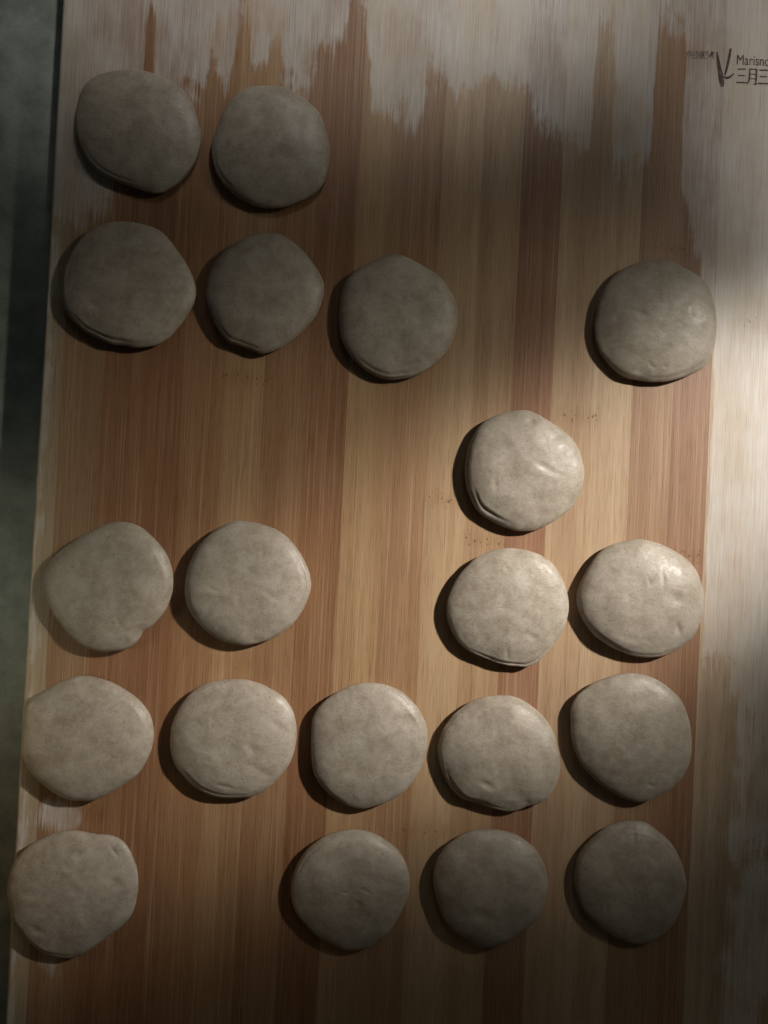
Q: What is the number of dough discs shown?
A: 20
